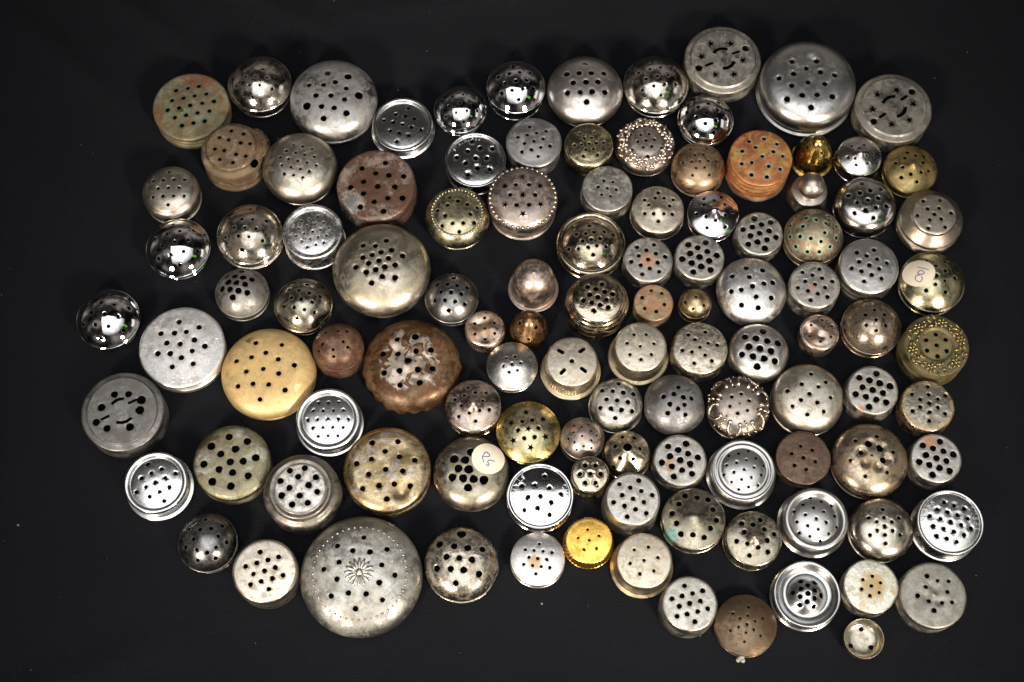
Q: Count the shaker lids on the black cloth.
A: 111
